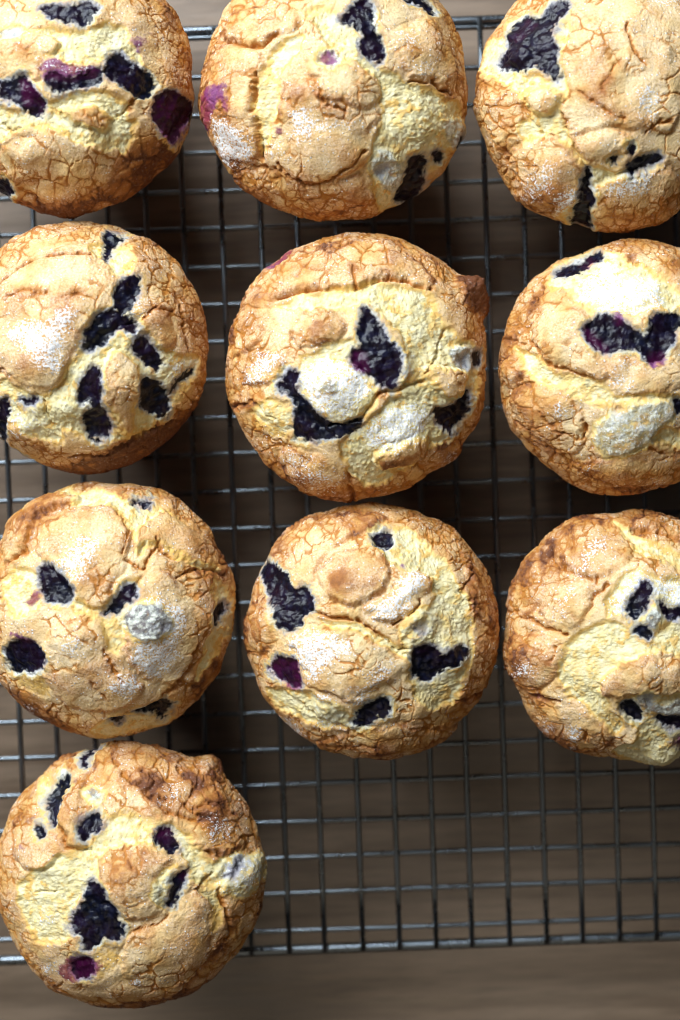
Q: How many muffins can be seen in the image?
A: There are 10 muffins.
